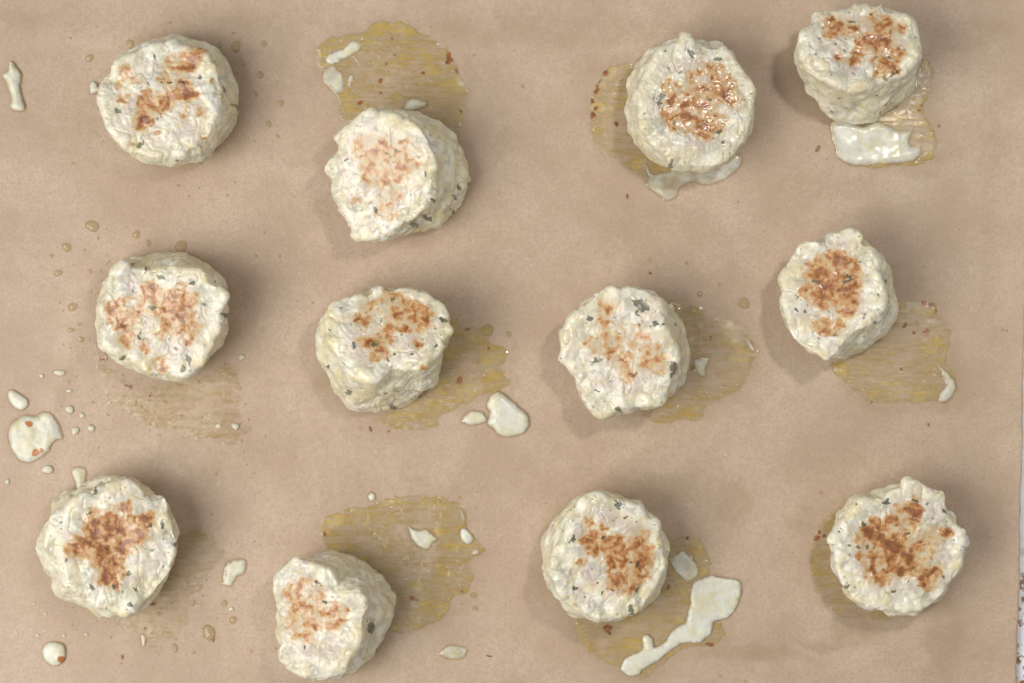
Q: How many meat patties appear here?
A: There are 12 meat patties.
